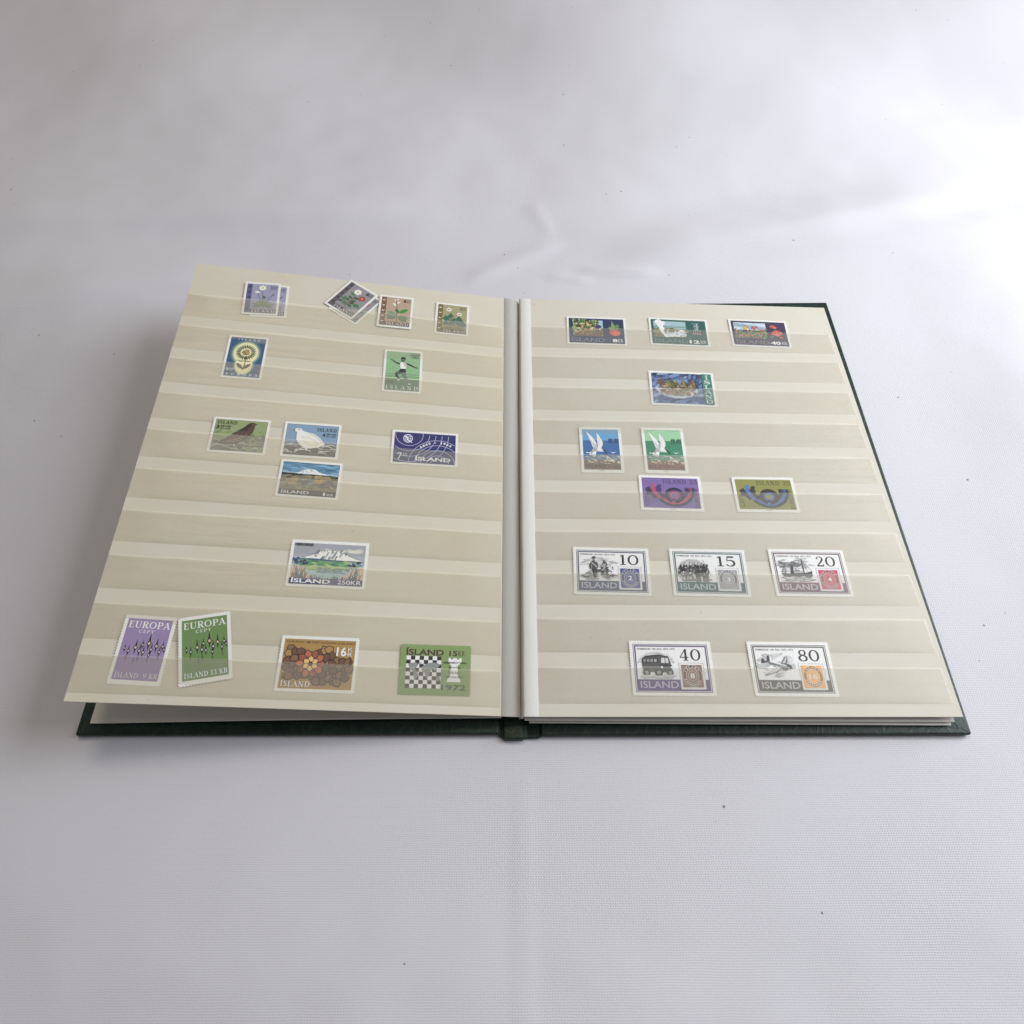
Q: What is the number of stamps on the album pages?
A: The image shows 30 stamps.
